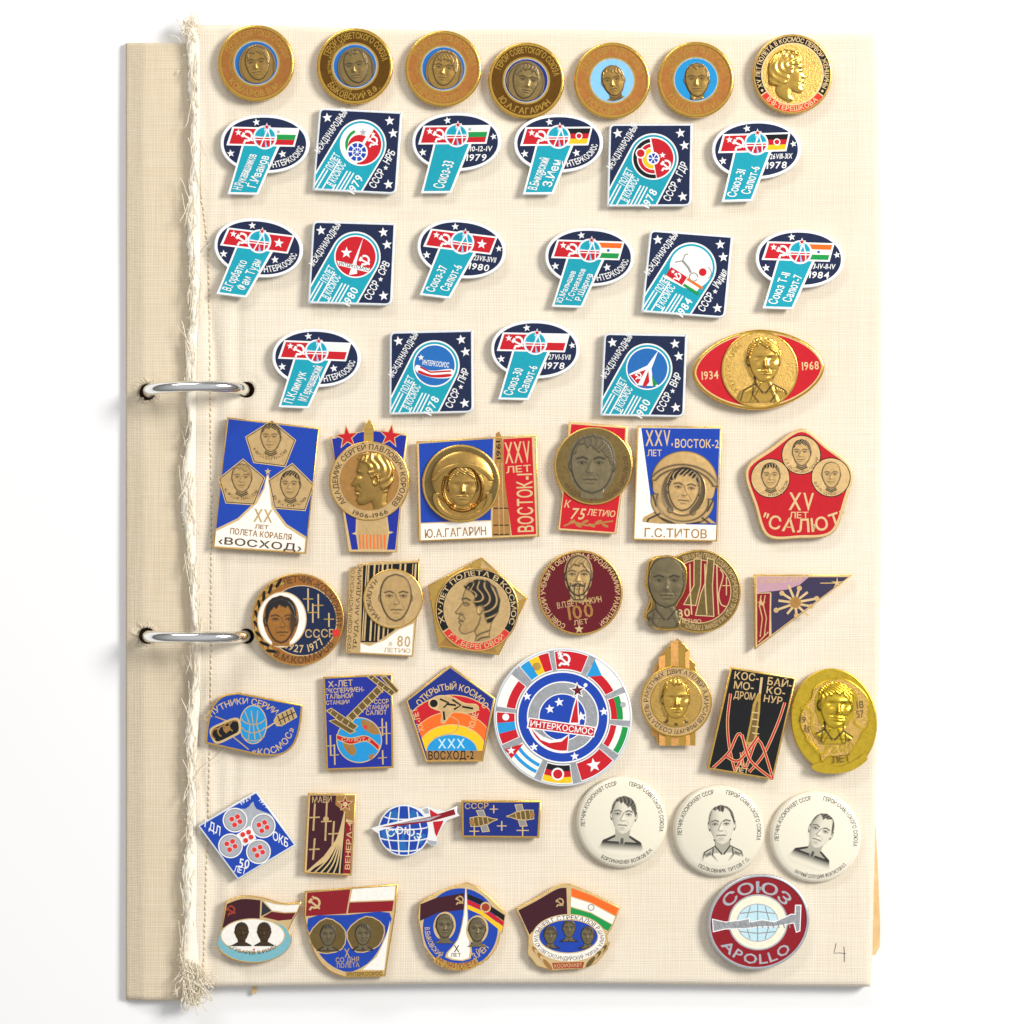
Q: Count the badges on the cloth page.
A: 55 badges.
